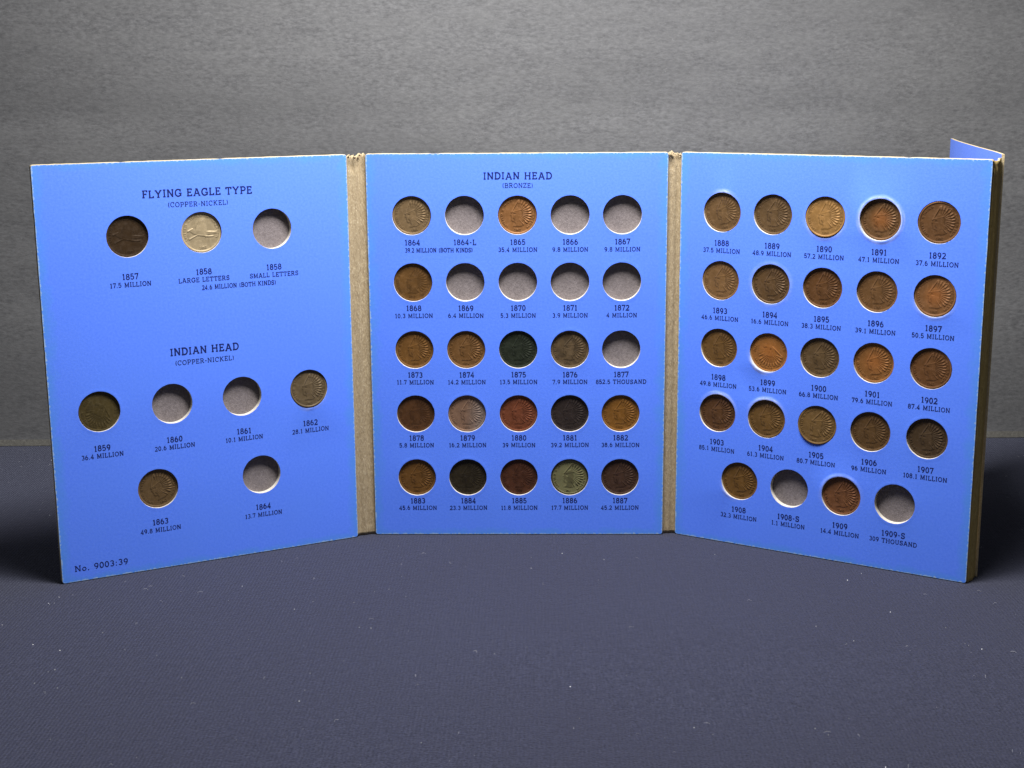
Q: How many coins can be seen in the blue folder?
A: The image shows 44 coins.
